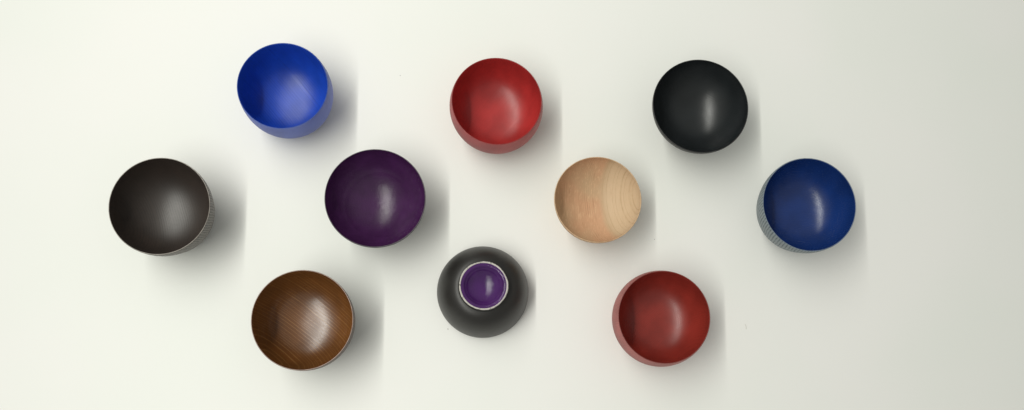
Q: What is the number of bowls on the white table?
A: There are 10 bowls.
